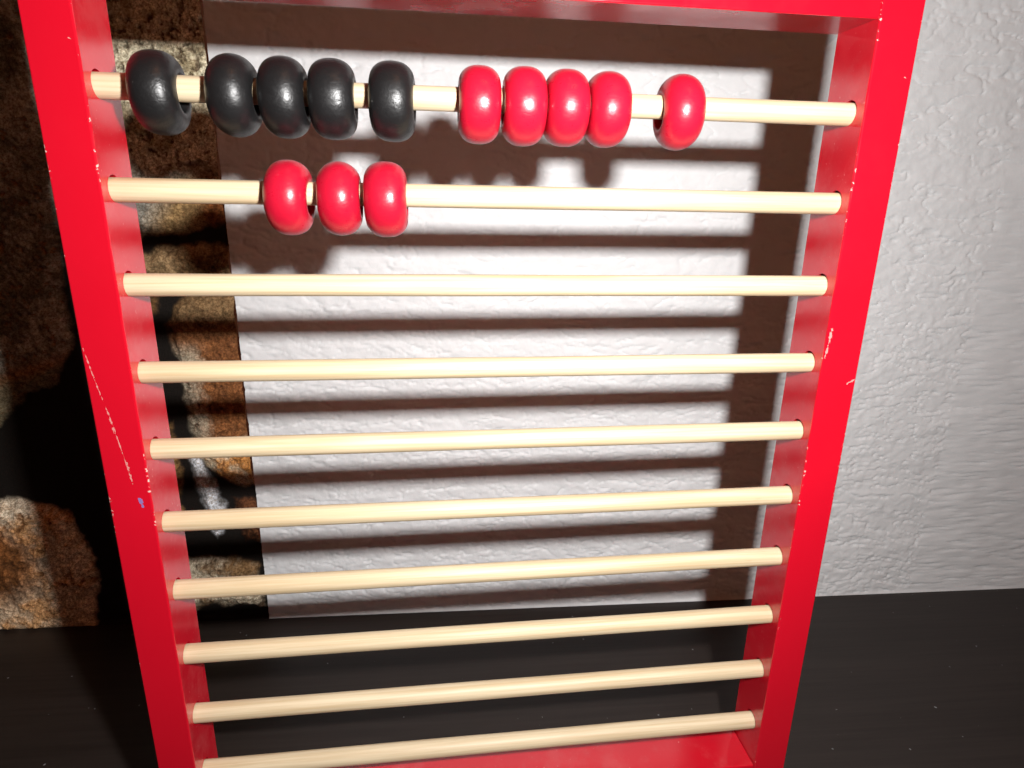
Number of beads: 13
